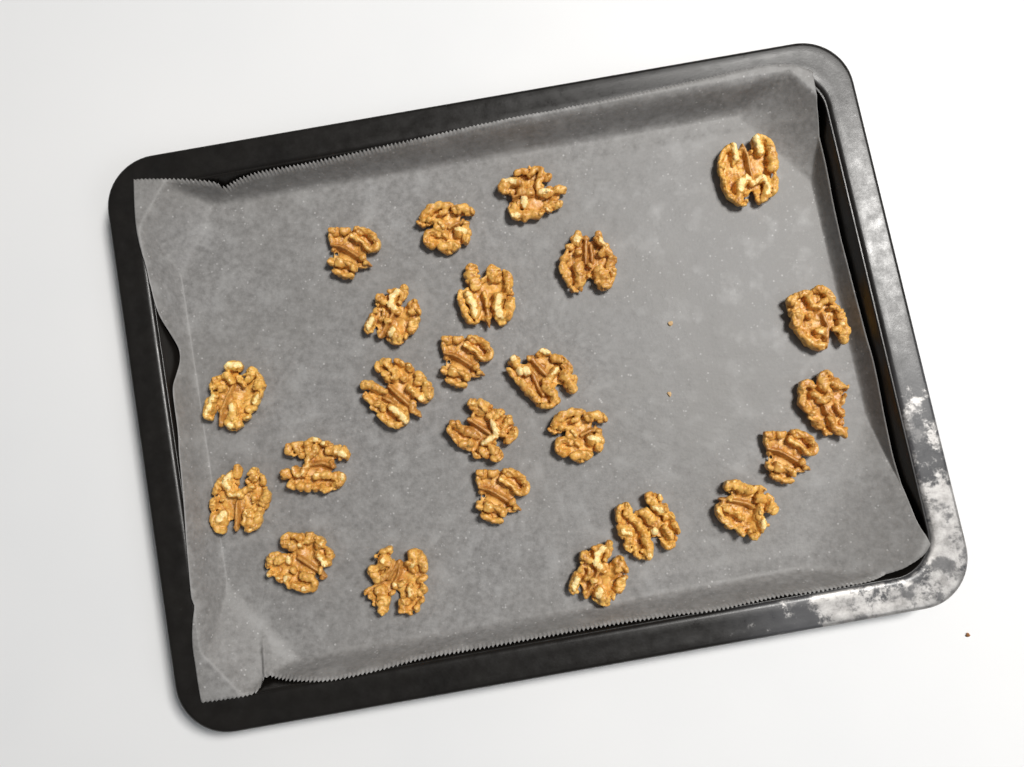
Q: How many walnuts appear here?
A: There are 24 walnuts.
